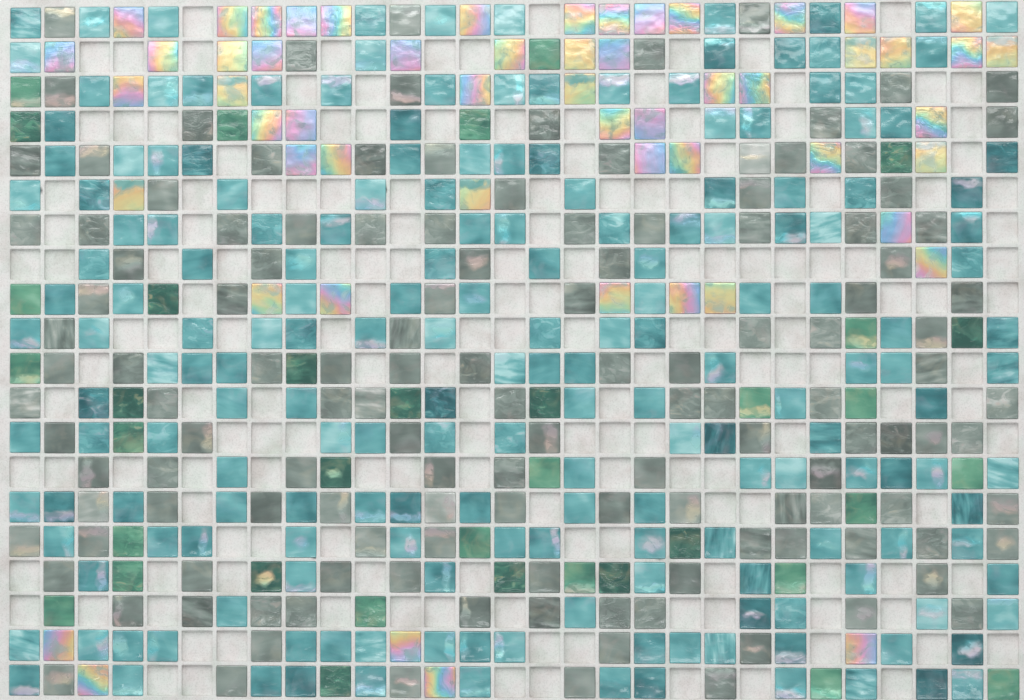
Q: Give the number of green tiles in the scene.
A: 36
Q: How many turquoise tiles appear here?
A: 192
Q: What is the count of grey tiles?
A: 133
